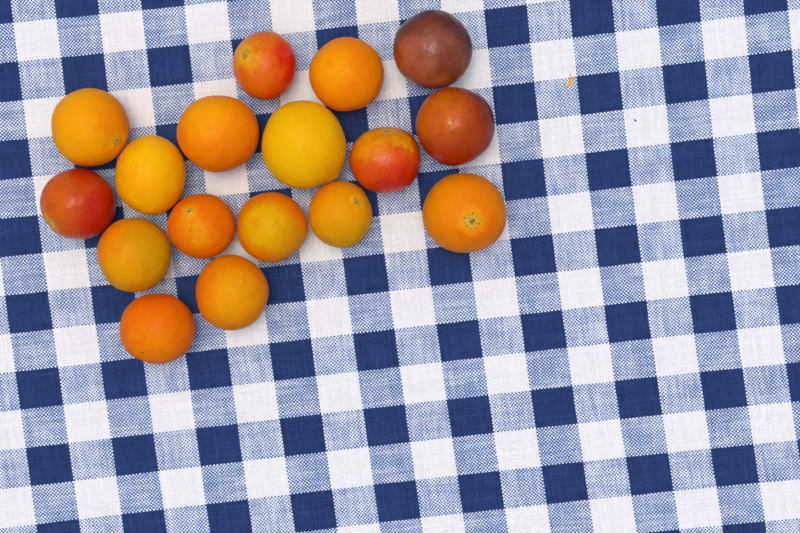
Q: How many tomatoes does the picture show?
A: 17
